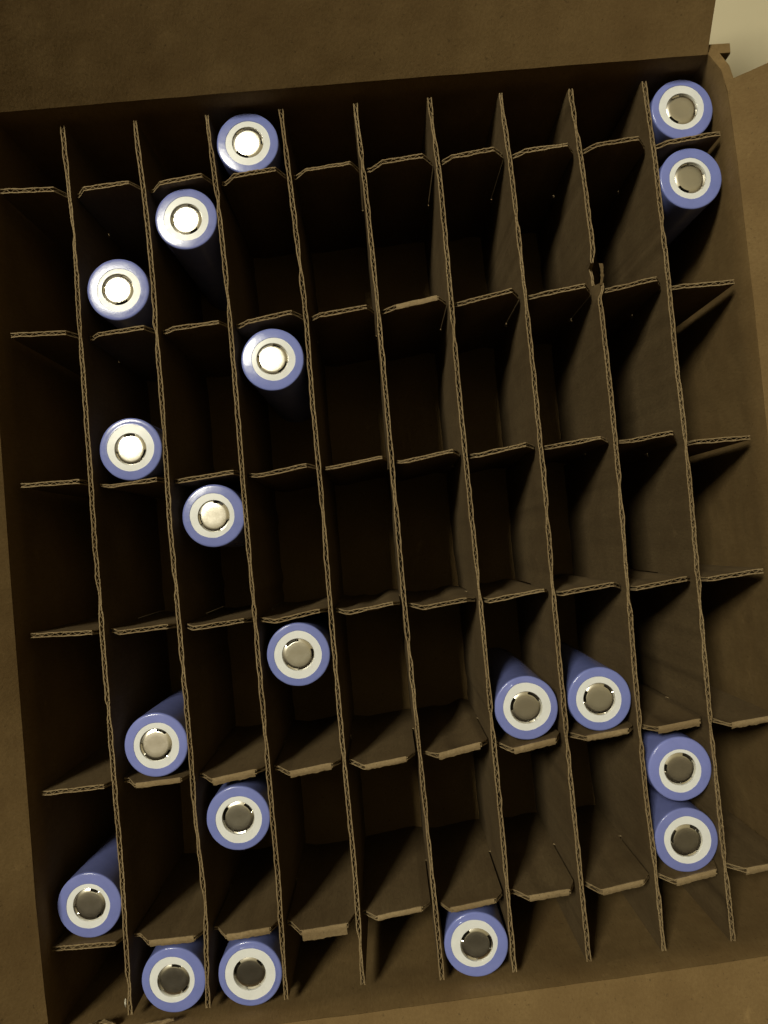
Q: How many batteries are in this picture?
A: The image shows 19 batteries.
